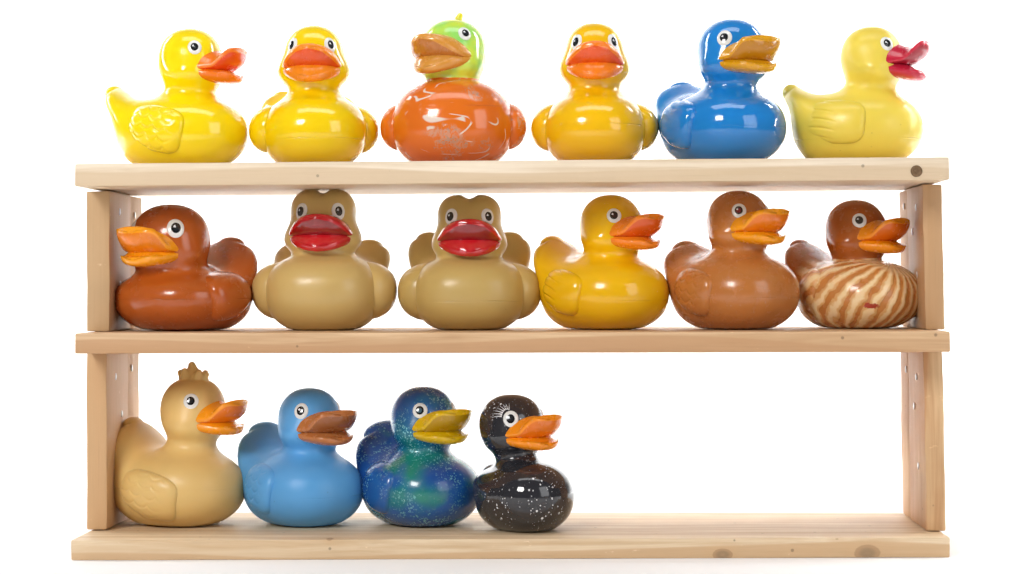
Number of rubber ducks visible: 16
